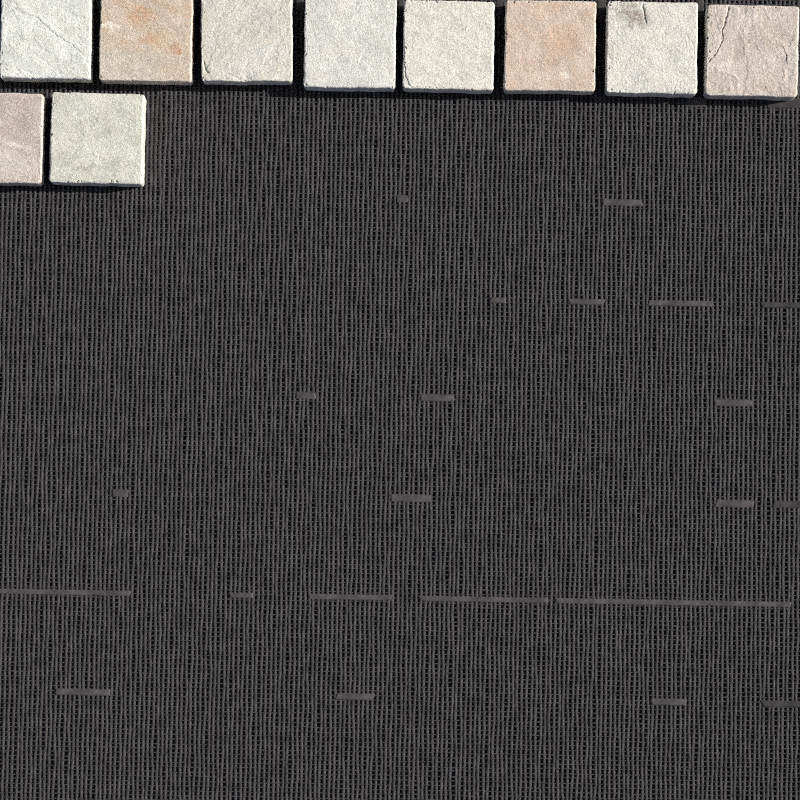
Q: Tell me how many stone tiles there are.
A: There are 10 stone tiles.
